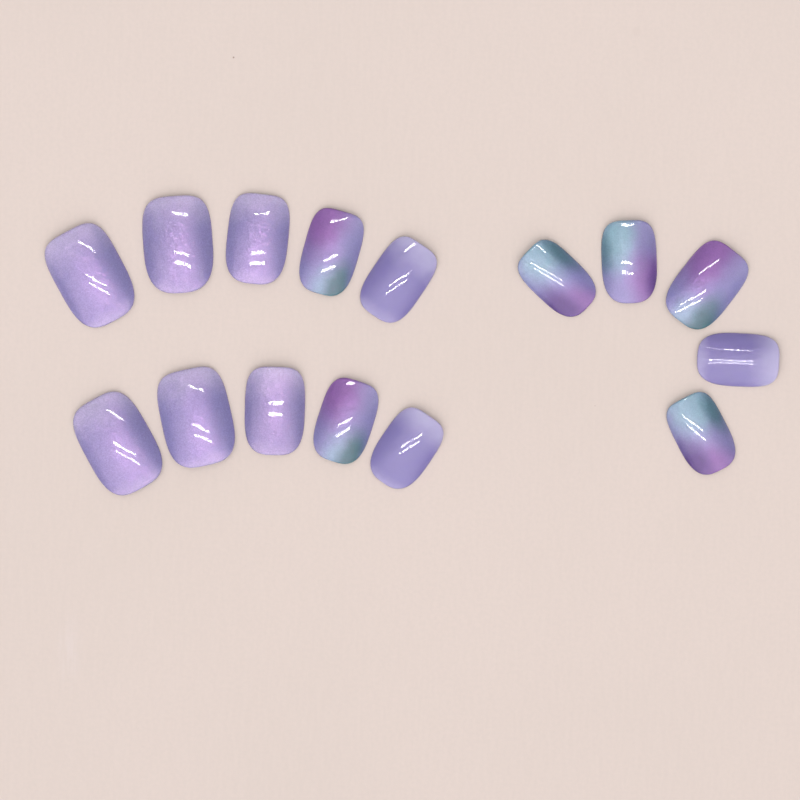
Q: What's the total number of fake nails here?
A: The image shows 15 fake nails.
